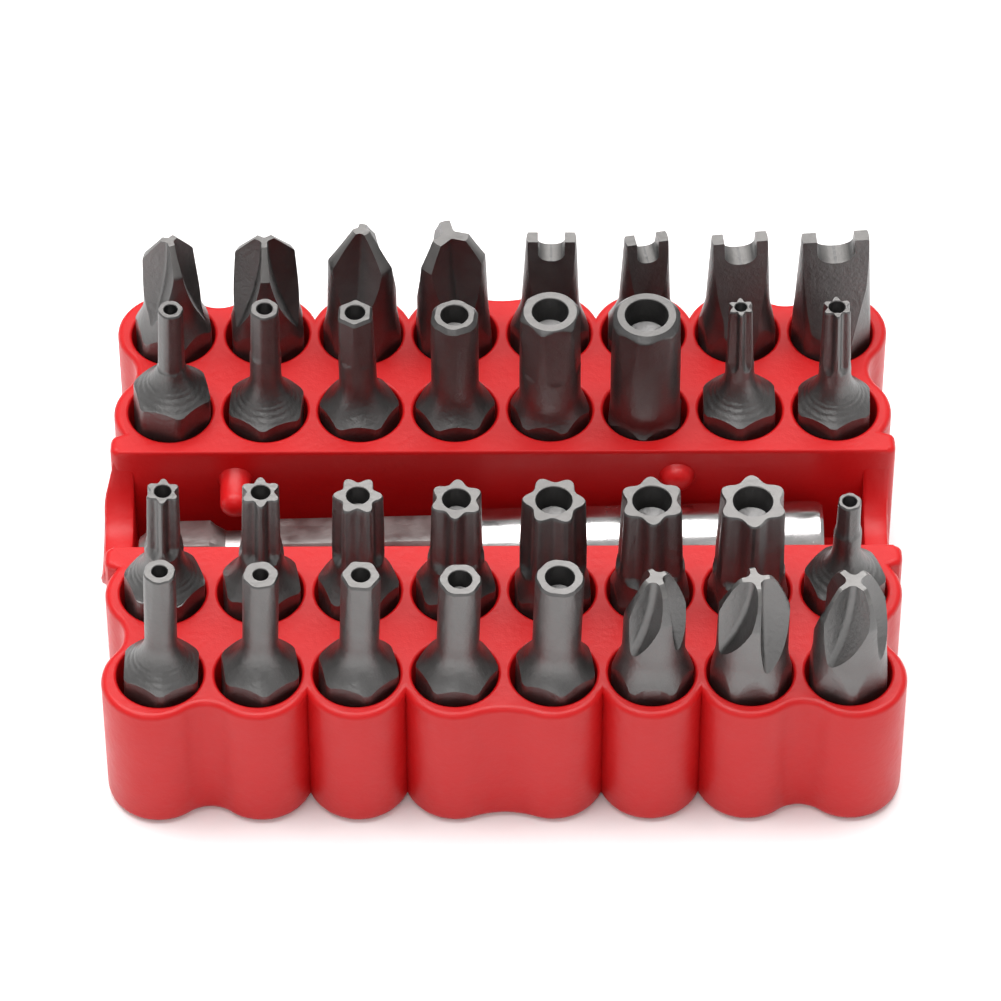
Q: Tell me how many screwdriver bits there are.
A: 32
